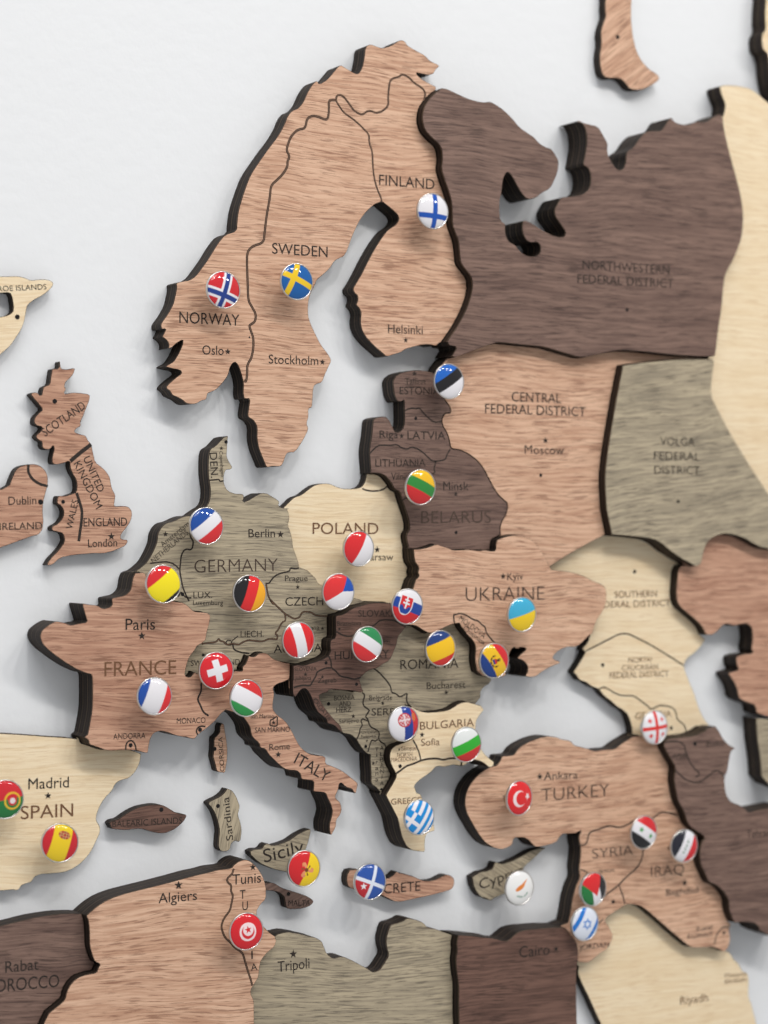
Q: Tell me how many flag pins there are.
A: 34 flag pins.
